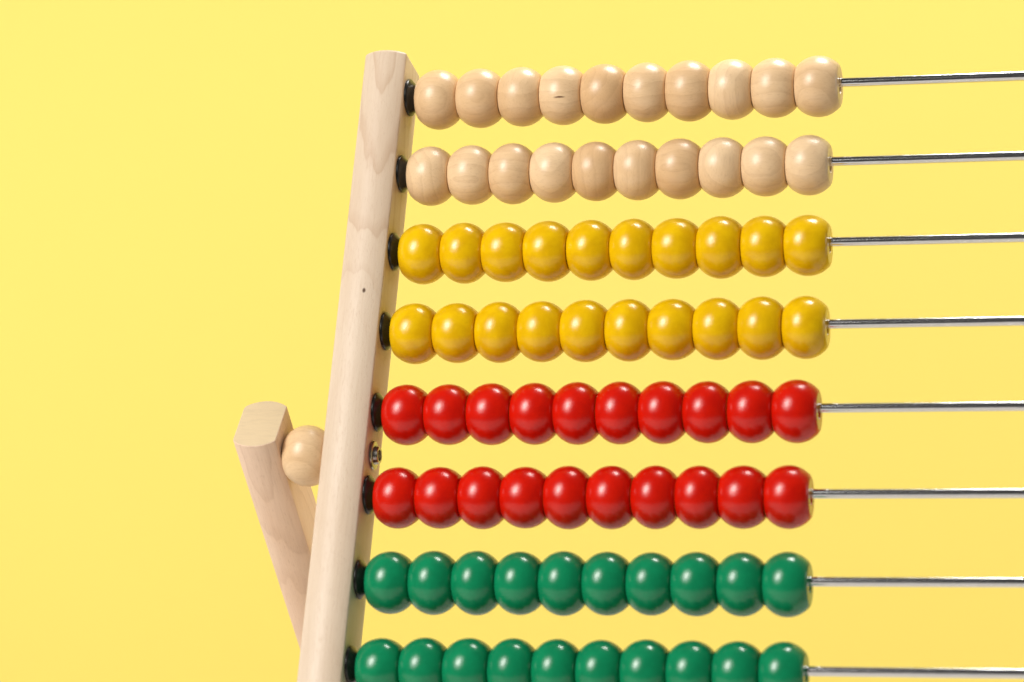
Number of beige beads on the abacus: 21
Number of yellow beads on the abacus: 20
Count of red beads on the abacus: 20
